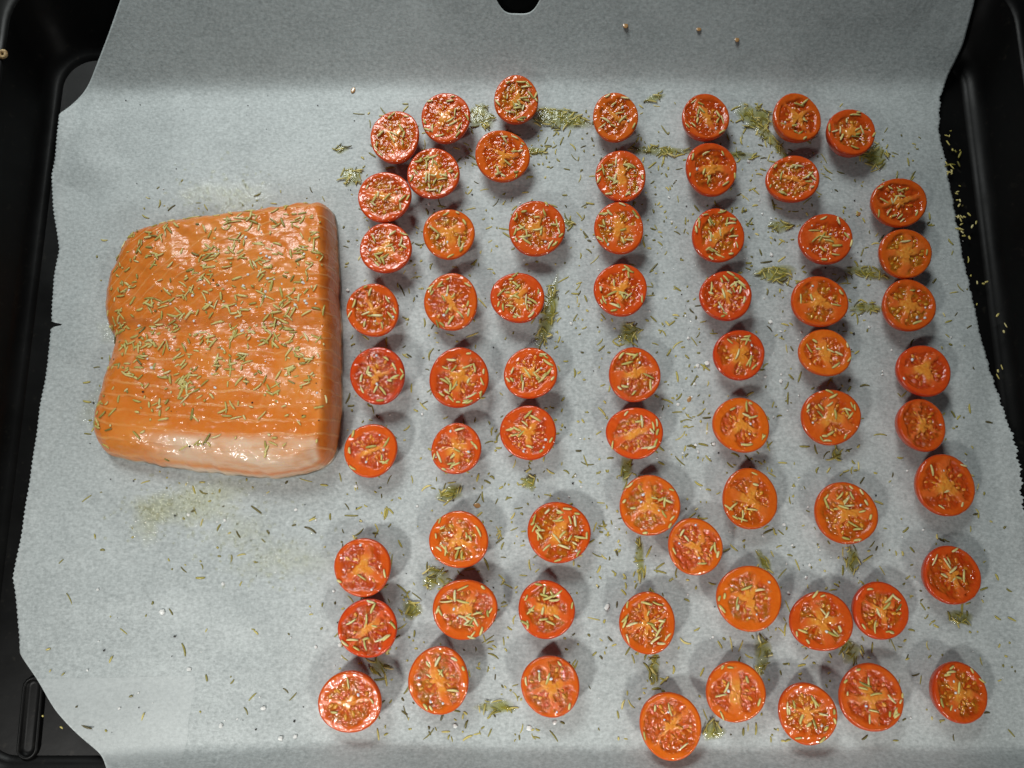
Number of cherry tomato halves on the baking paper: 66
